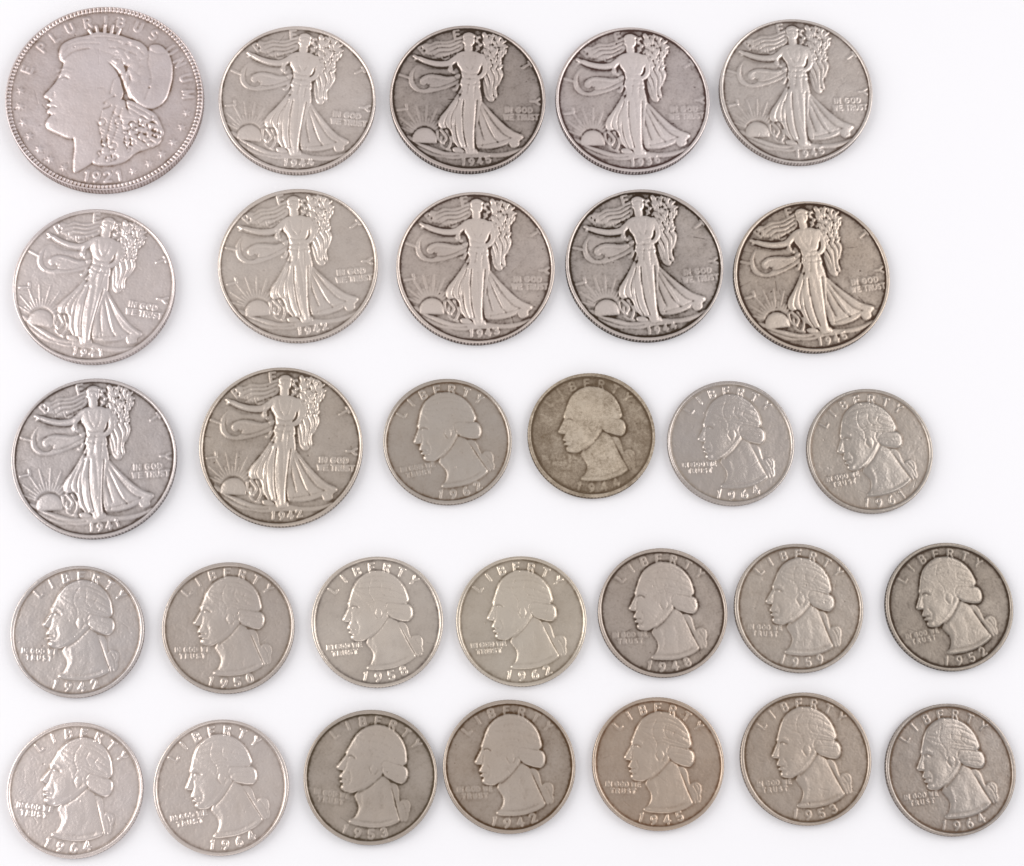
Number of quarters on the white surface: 18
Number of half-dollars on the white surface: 11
